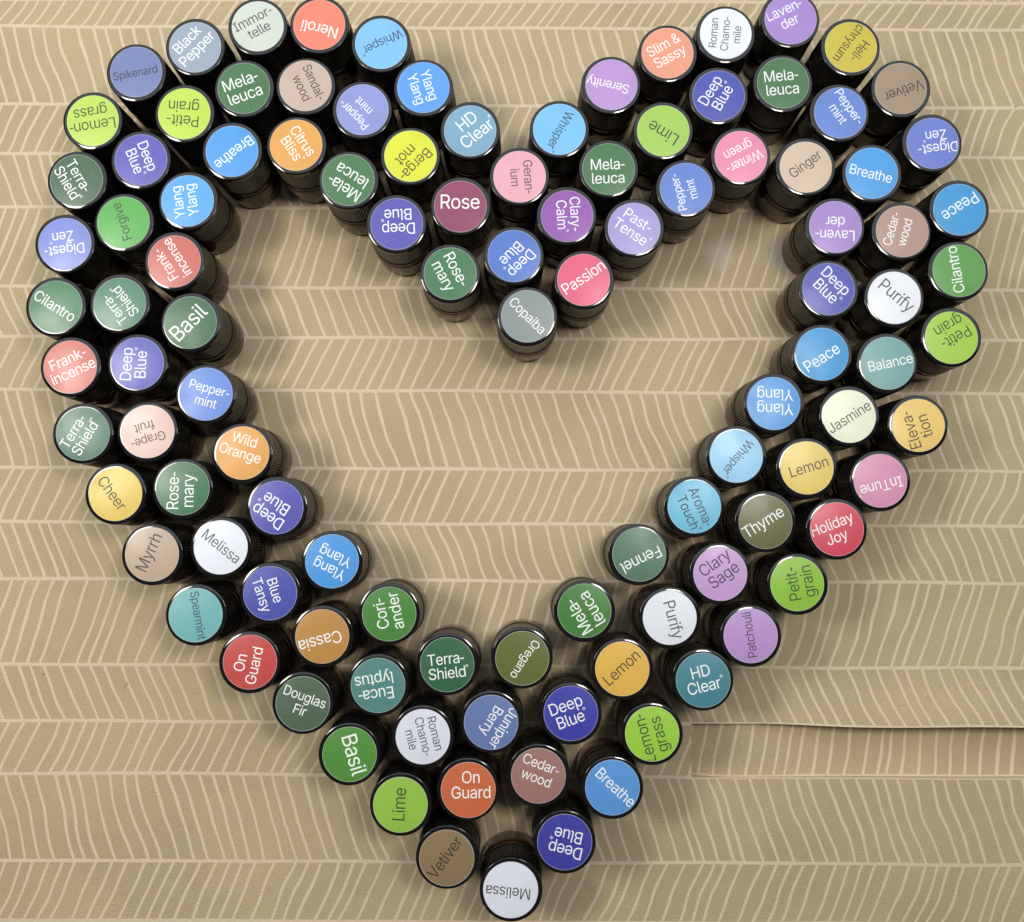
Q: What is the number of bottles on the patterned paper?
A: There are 110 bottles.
